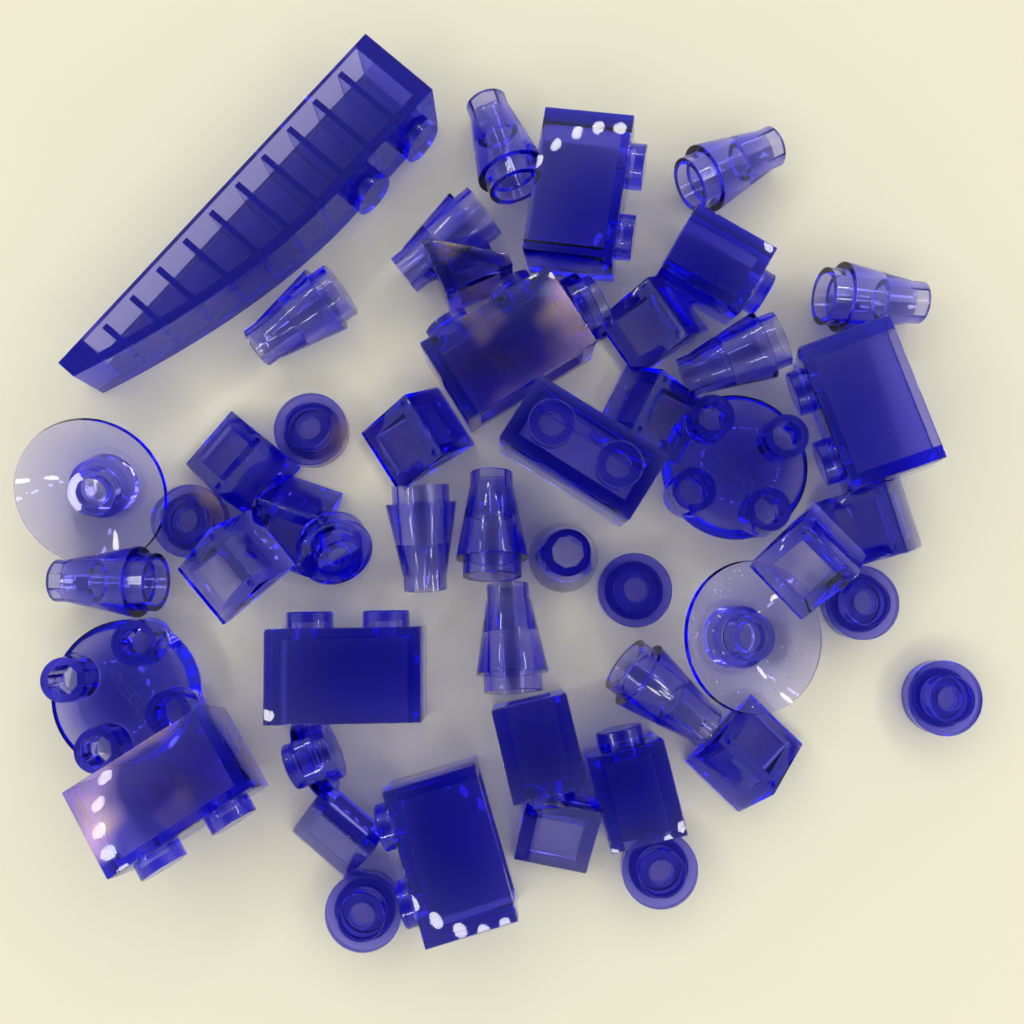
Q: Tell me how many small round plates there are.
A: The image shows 10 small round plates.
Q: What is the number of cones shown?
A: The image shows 12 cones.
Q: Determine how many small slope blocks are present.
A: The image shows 12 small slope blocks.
